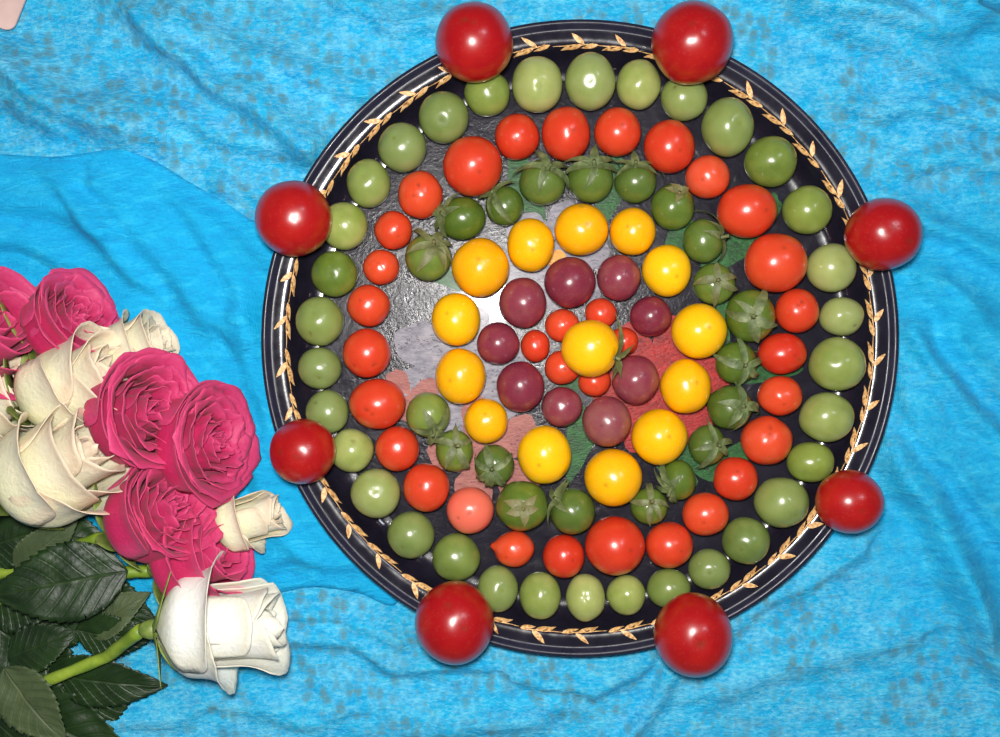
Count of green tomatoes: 53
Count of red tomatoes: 41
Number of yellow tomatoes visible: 14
